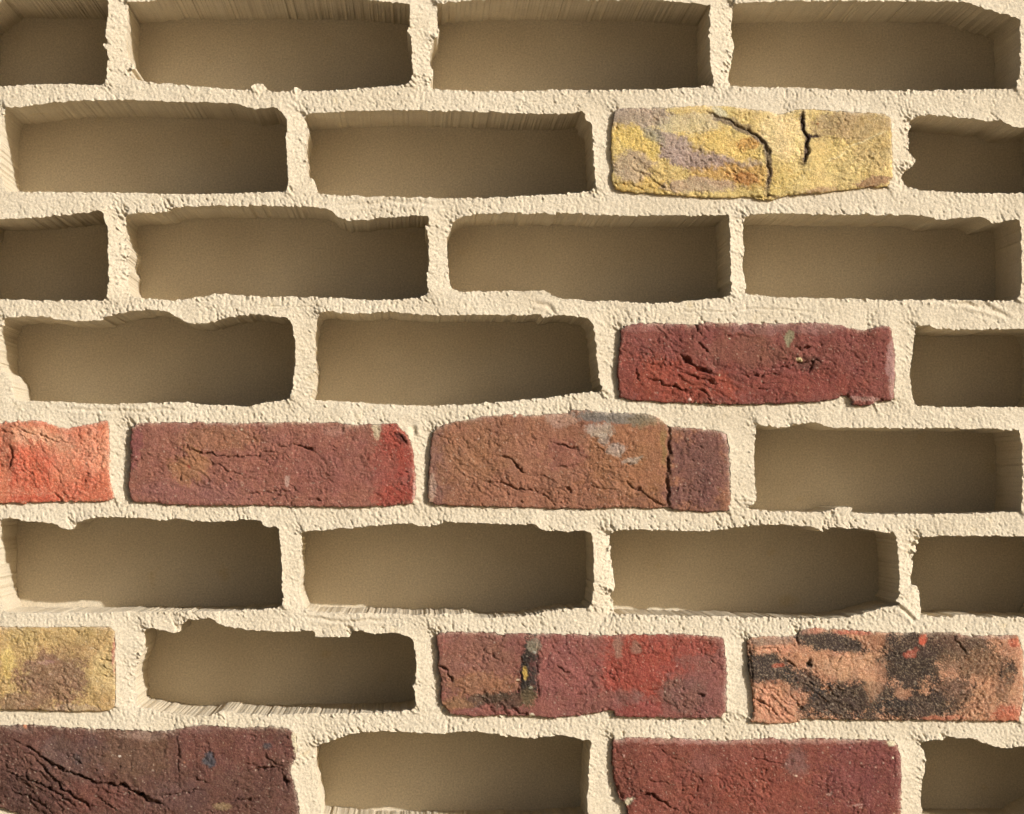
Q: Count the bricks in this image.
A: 10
